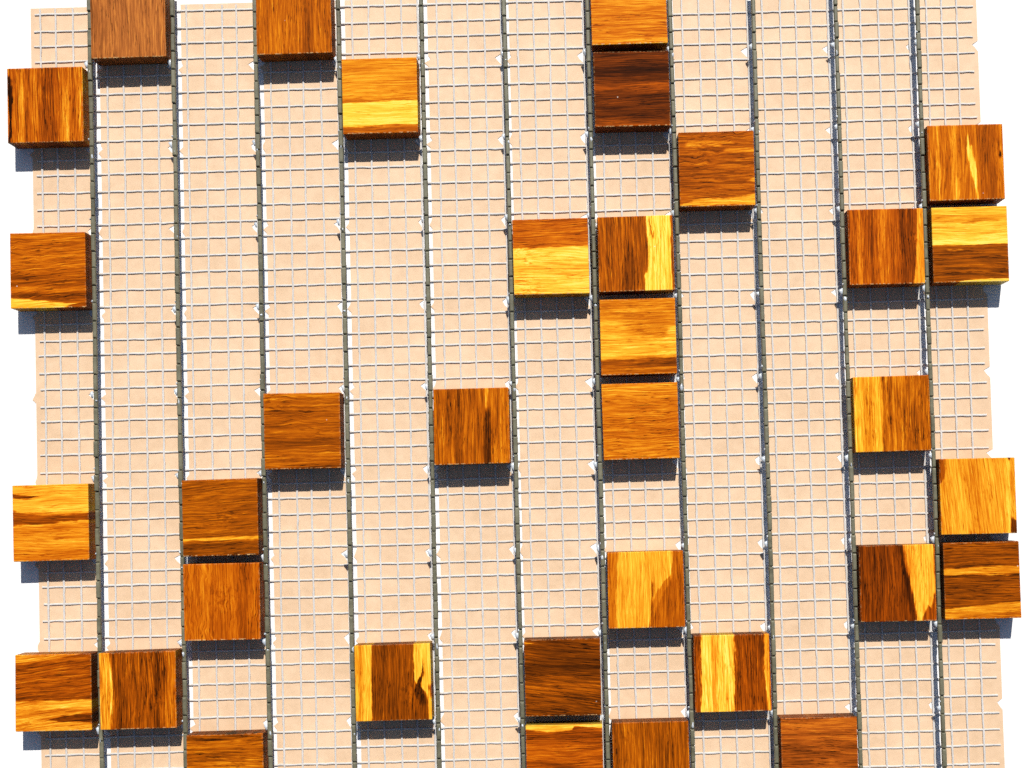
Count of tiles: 34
